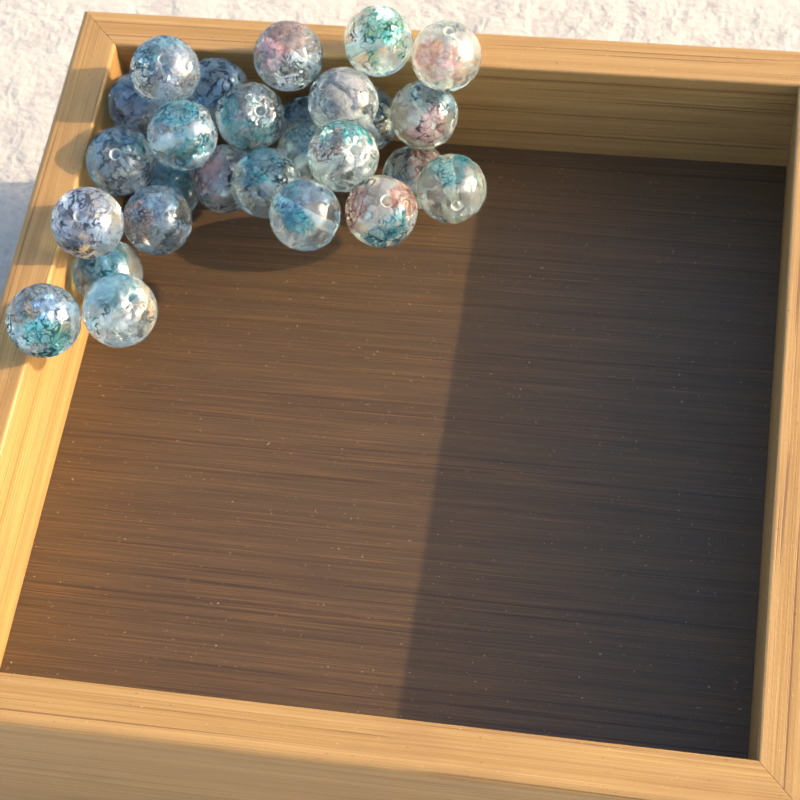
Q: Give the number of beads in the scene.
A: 27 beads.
